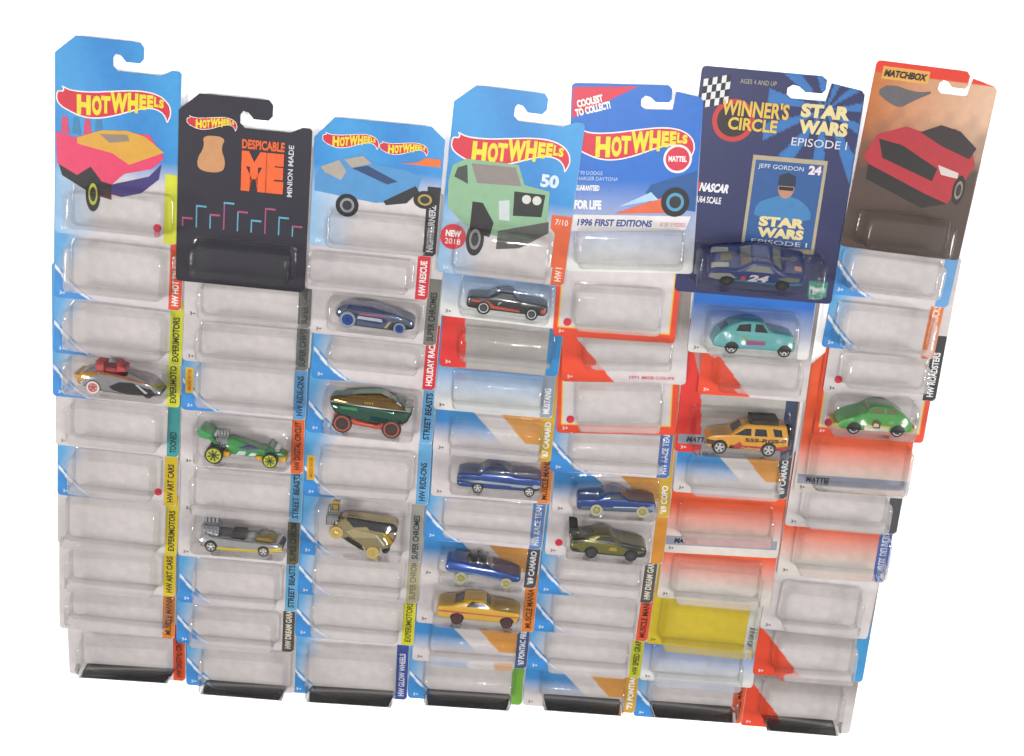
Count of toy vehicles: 16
